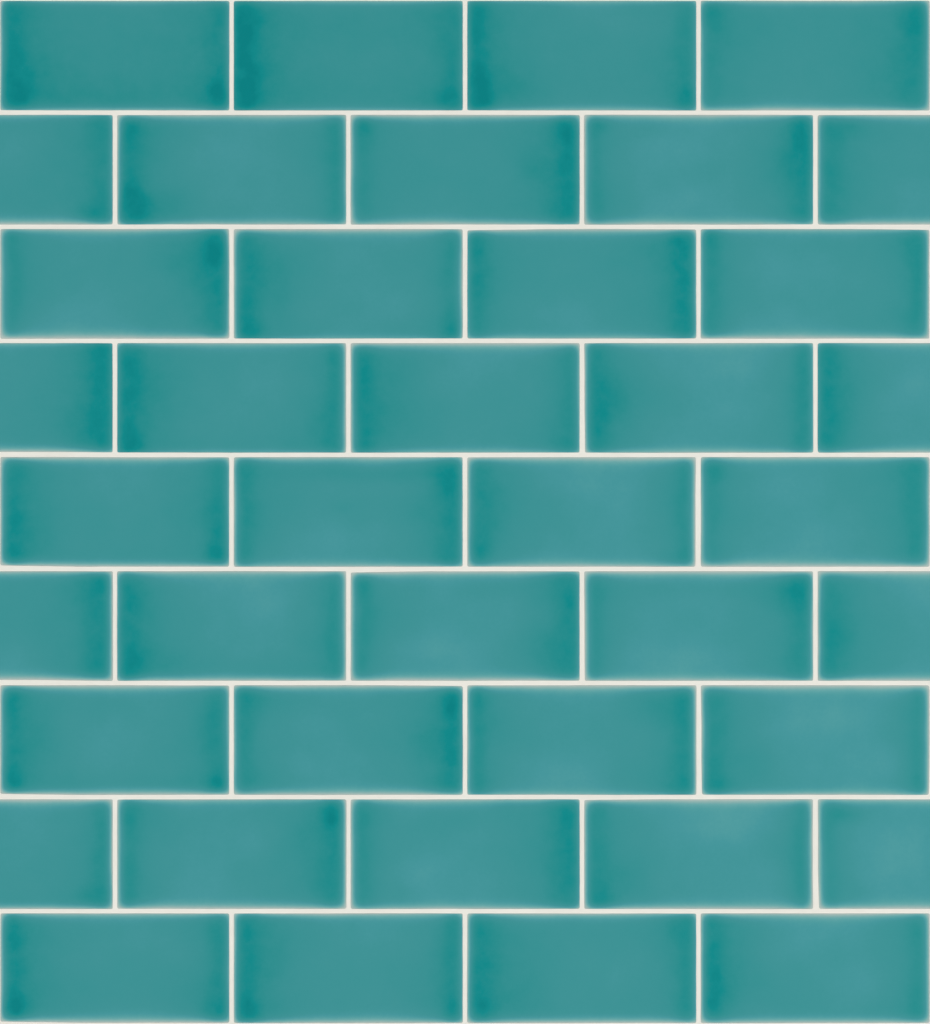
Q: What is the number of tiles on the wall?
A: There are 40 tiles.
